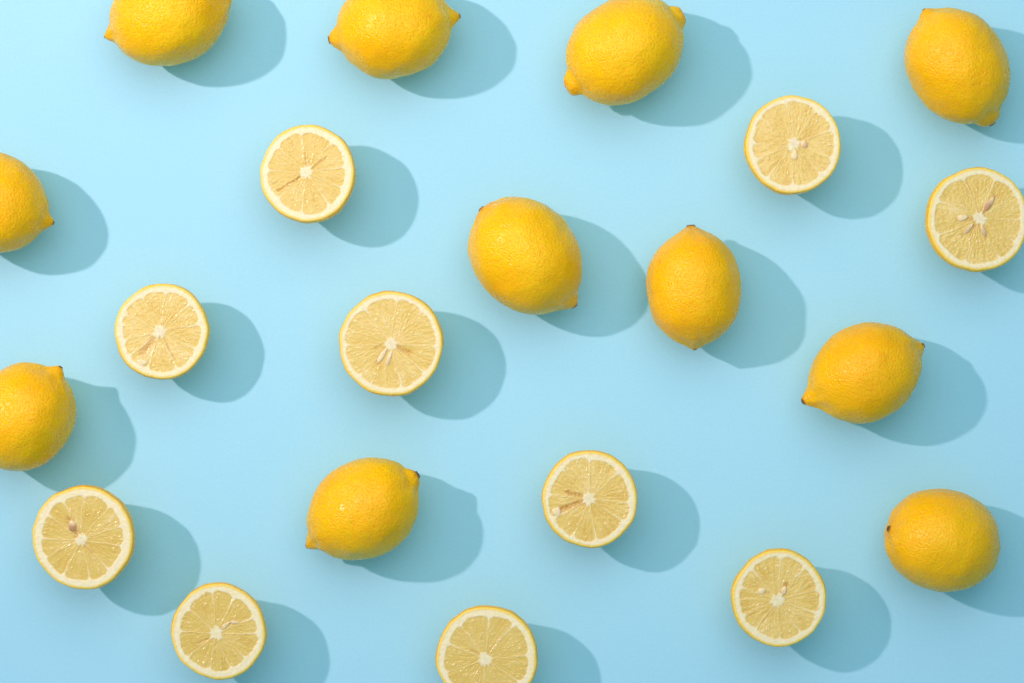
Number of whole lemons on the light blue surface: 11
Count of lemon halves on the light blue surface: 10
